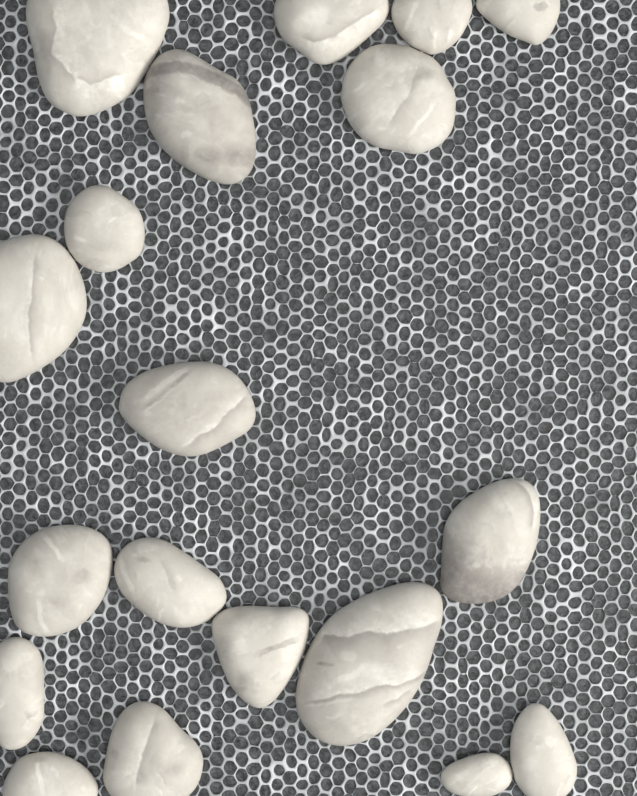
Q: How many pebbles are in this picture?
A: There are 19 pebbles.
